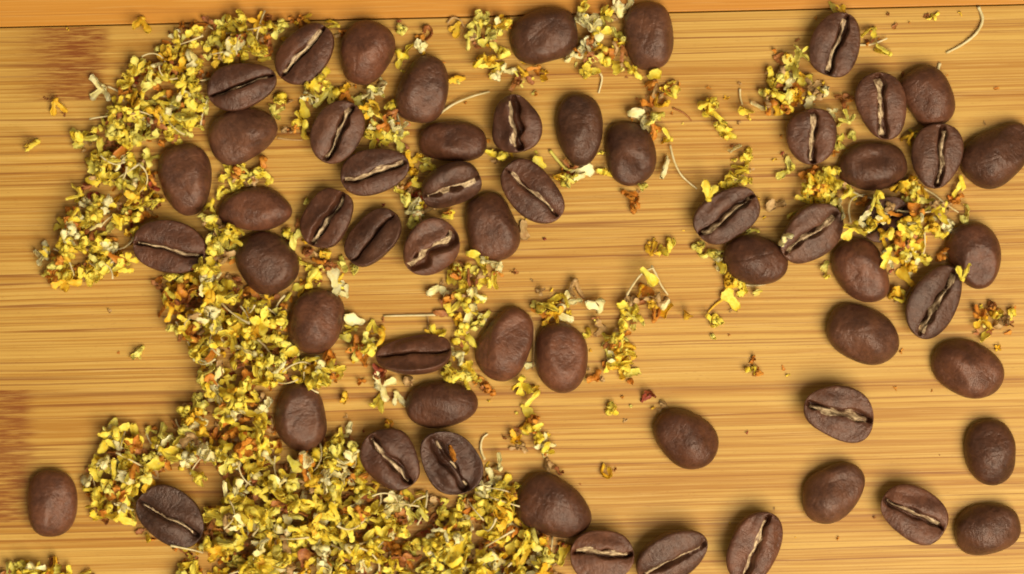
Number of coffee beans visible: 59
